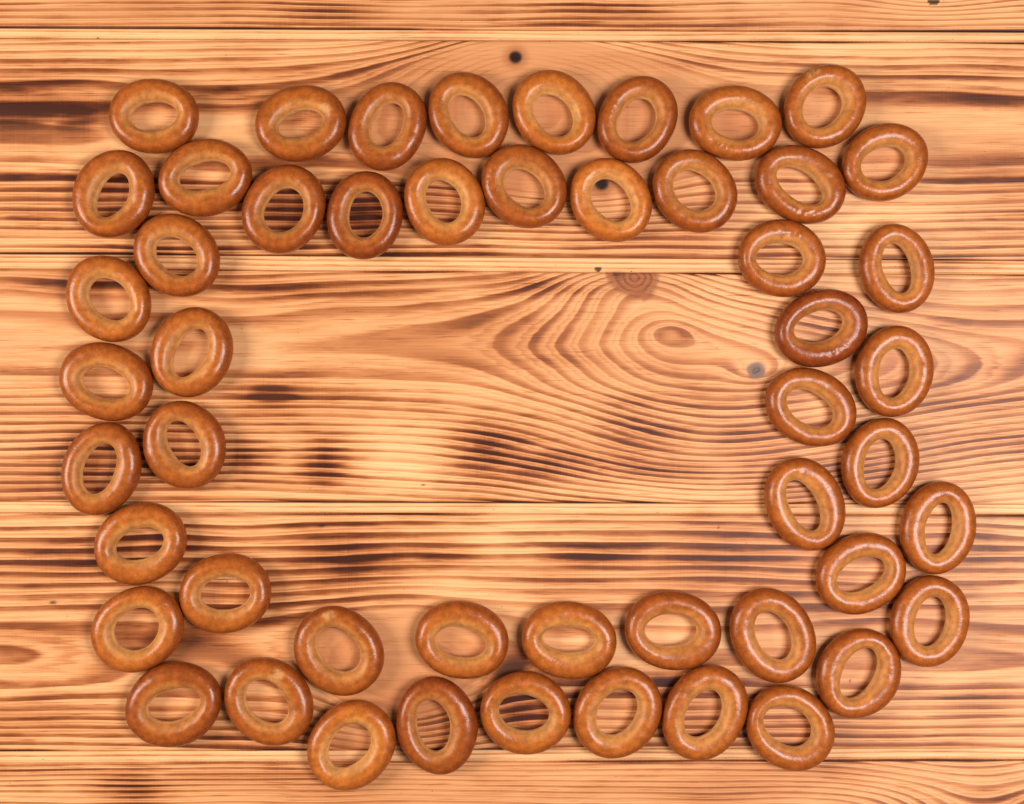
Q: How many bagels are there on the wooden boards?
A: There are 51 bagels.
